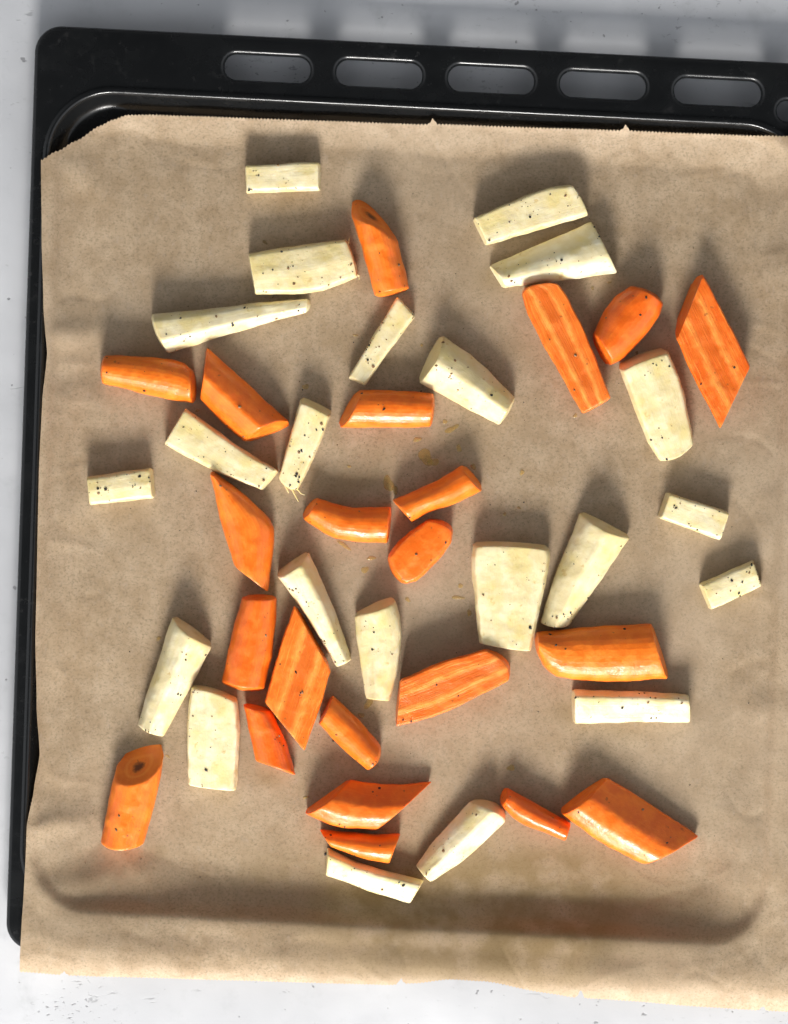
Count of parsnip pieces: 22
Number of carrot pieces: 22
